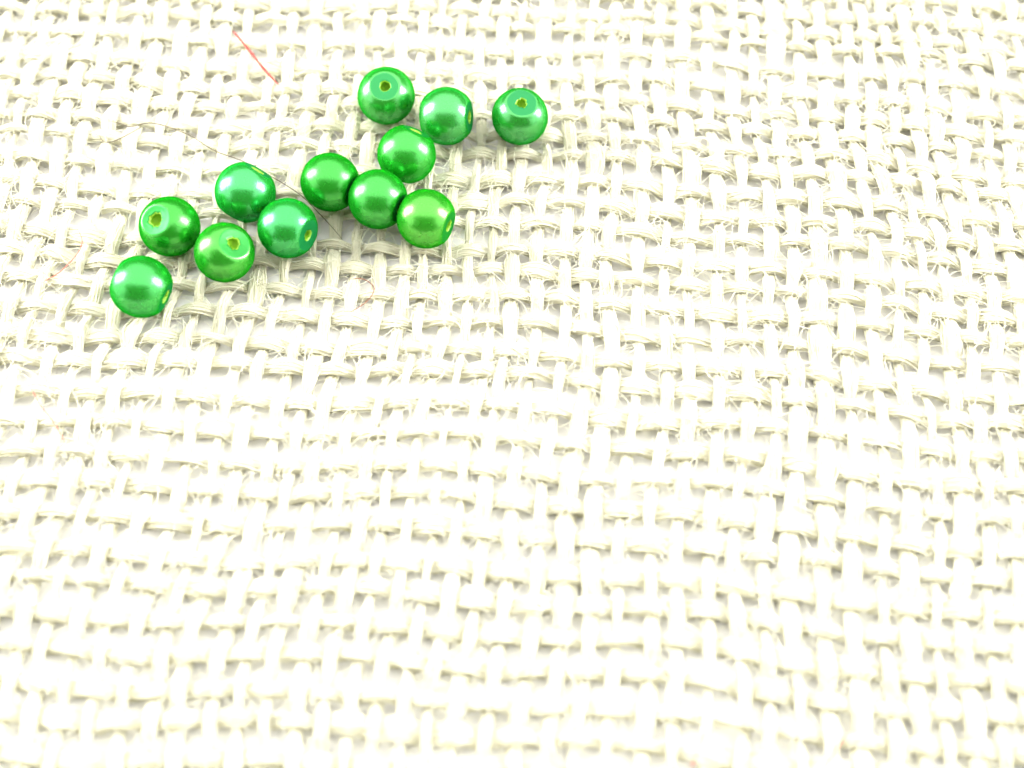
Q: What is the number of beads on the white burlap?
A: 12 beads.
